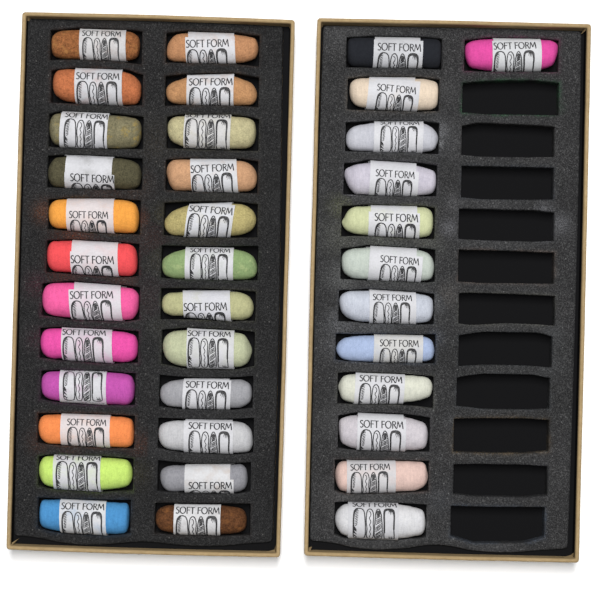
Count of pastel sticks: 37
